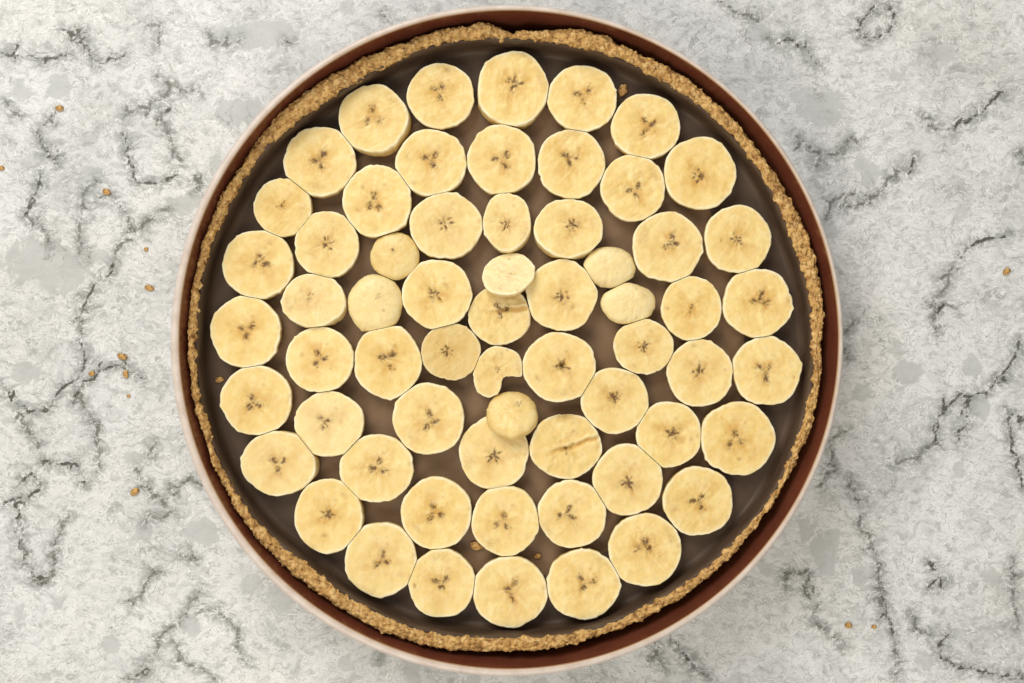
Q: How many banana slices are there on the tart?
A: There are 62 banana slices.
